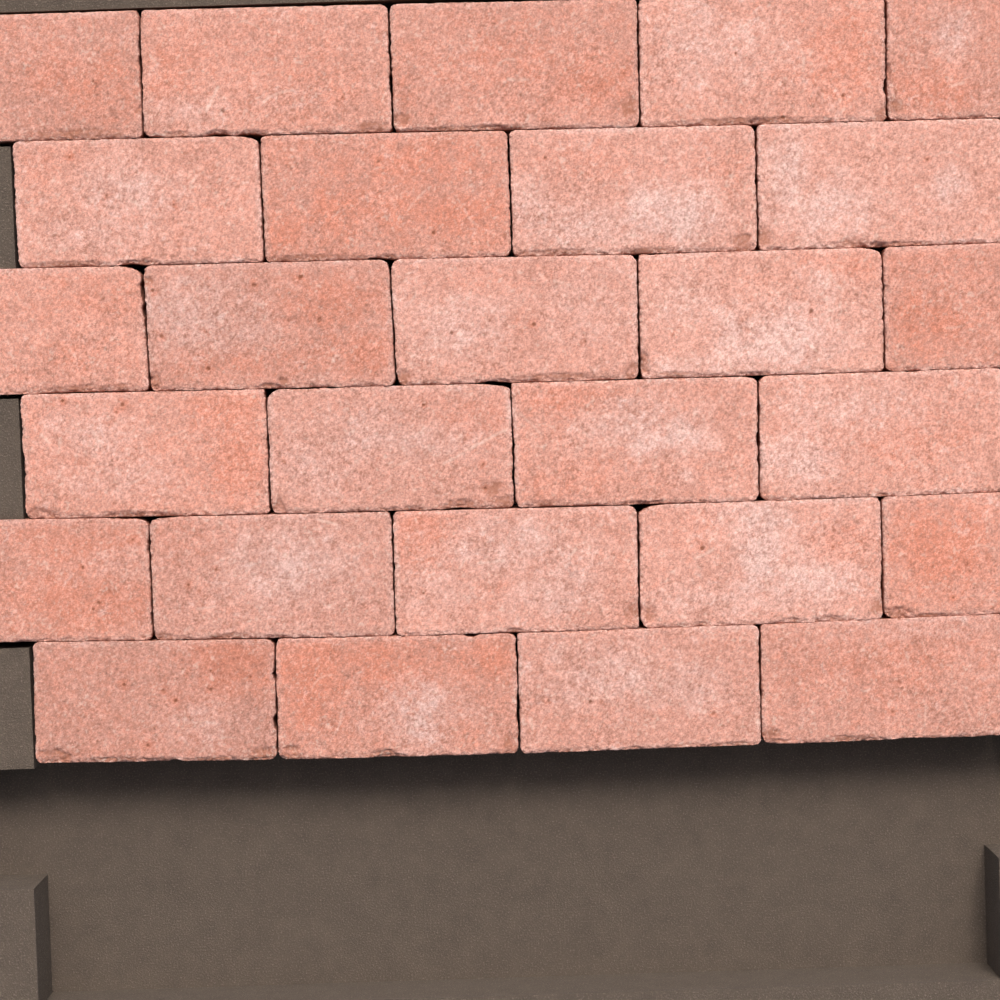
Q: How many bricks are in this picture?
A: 27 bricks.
